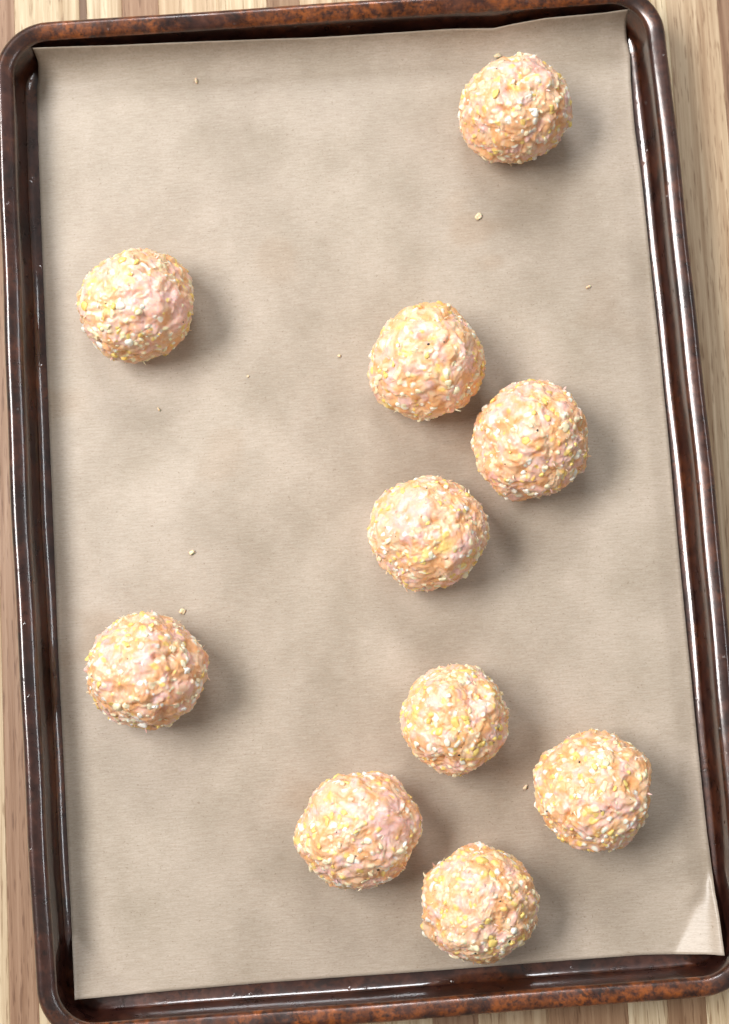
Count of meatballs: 10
